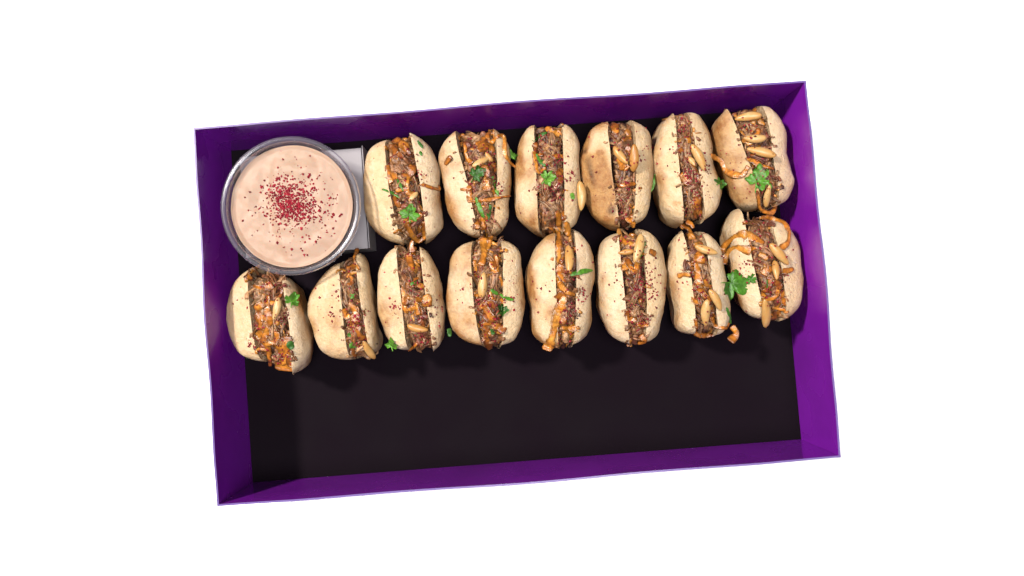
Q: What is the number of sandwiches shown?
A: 14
